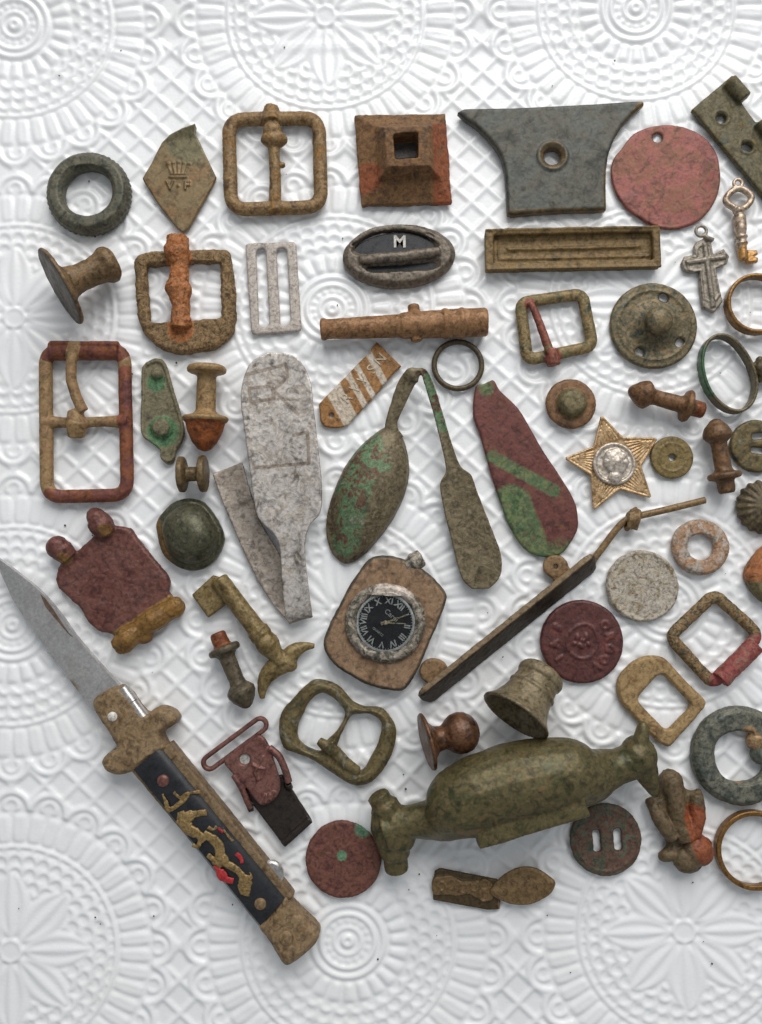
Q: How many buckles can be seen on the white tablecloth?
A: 8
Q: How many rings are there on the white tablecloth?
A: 7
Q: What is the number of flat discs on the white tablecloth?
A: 7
